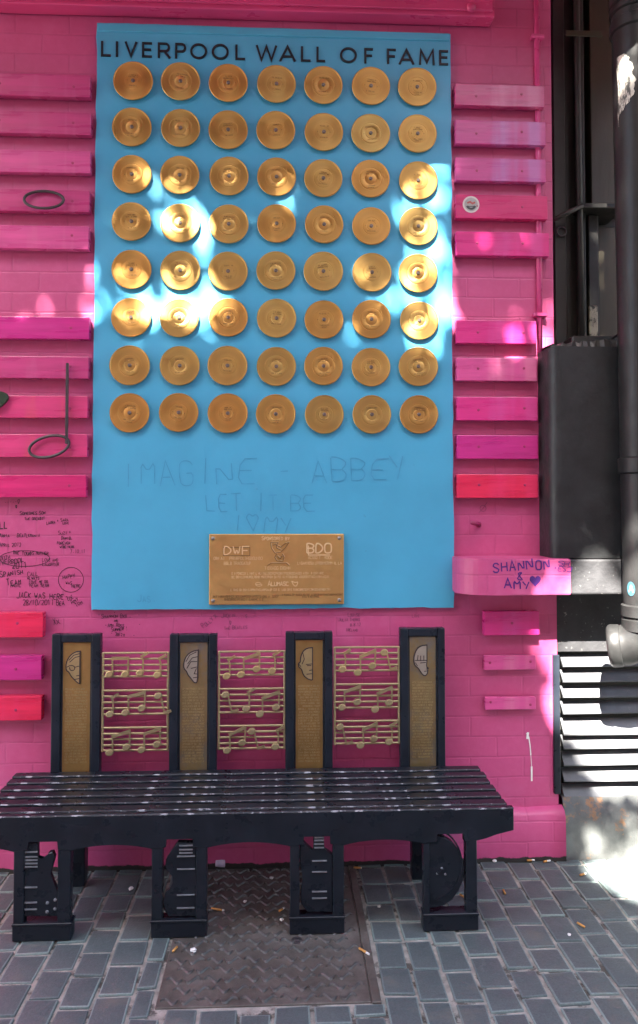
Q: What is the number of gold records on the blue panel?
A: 56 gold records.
